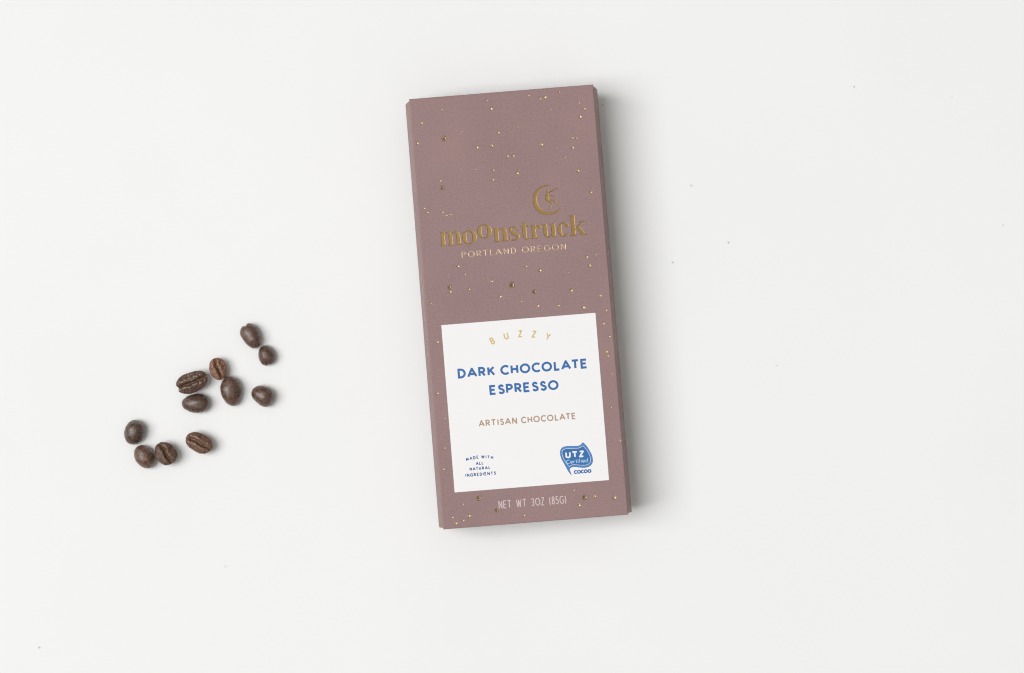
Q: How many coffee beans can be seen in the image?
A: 11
